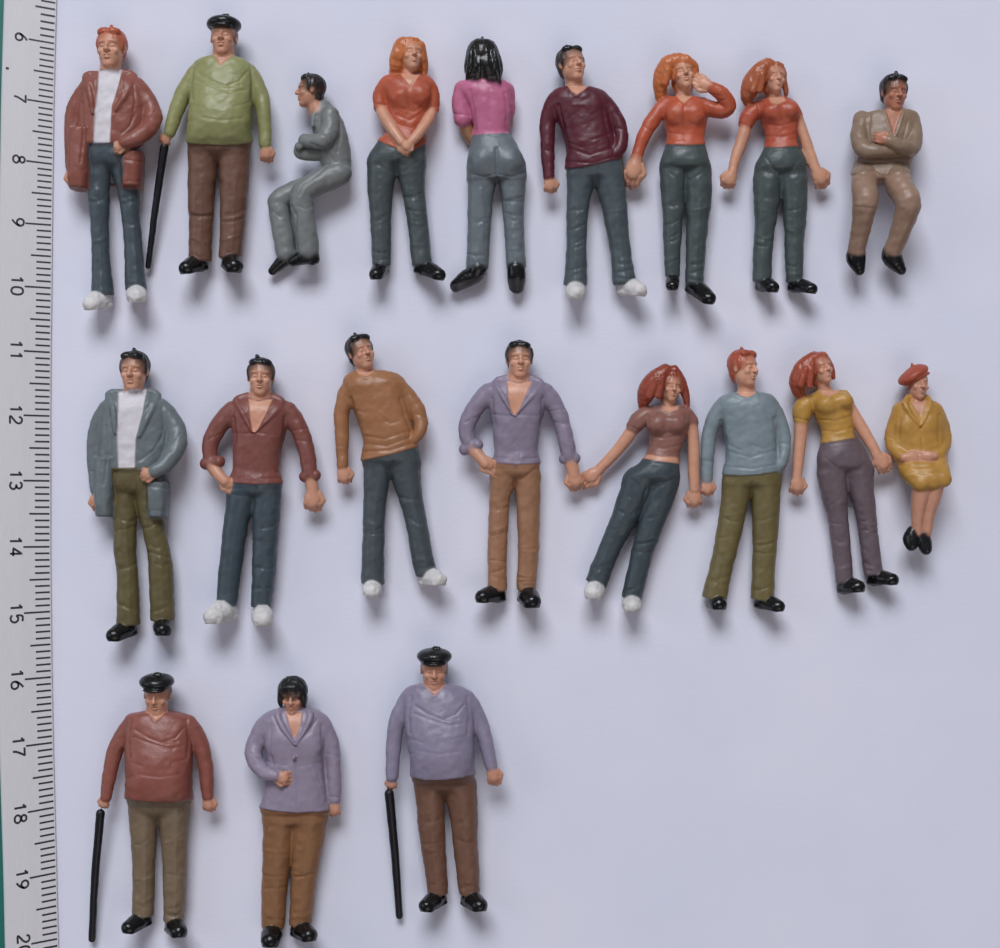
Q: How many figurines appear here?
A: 20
